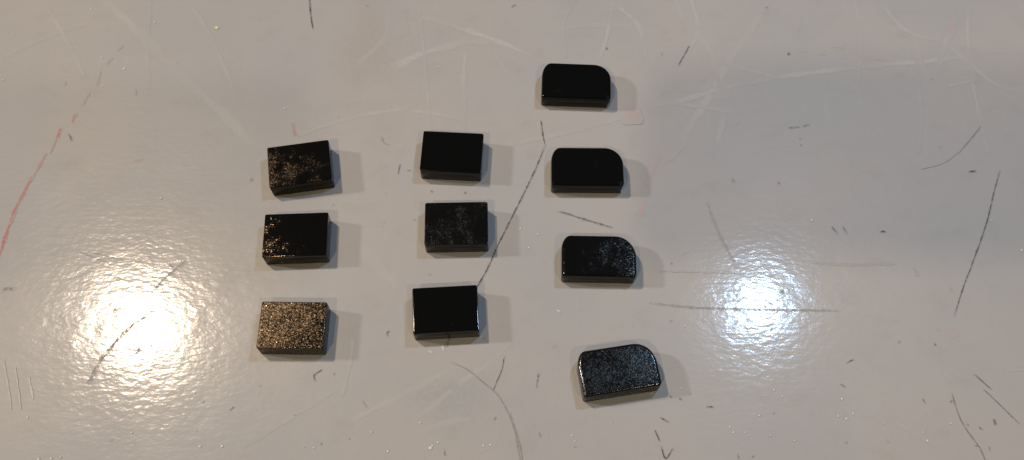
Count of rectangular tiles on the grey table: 6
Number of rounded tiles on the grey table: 4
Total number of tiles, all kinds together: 10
